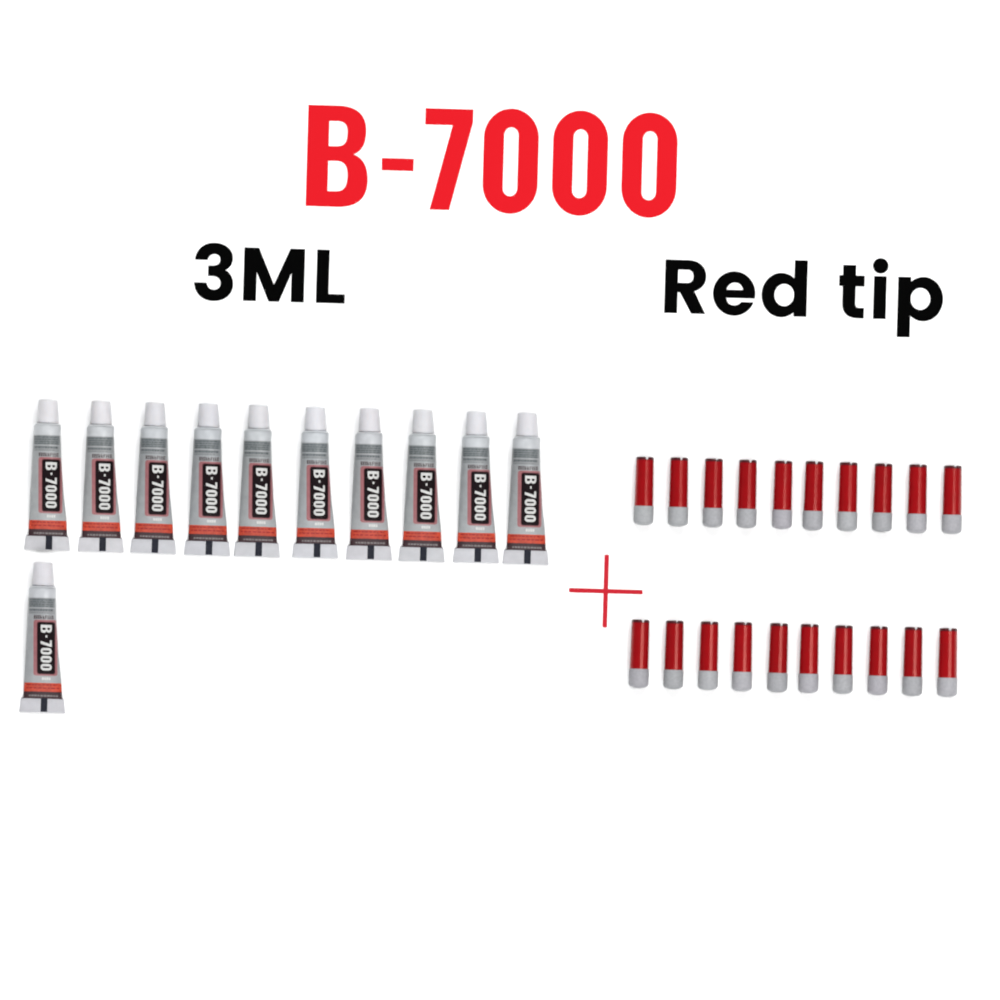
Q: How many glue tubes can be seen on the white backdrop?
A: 11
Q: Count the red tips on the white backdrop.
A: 20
